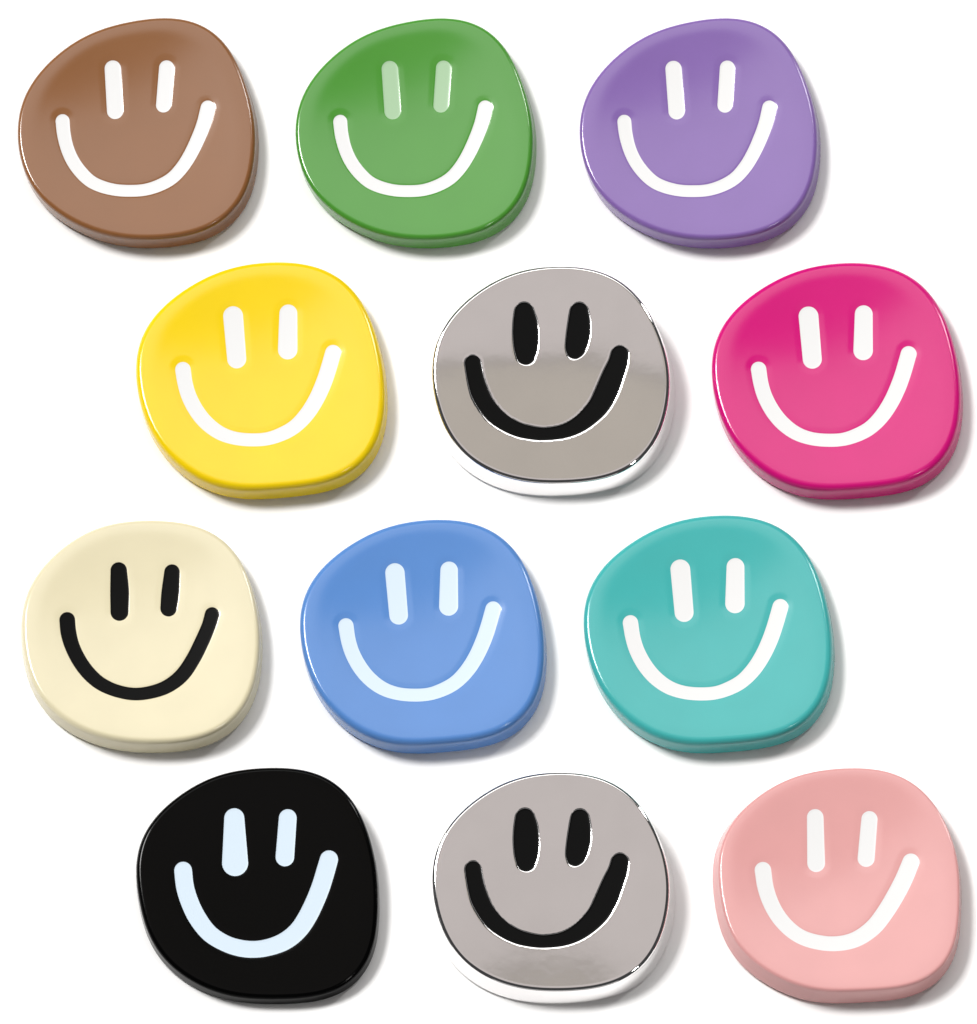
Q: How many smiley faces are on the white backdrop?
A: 12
